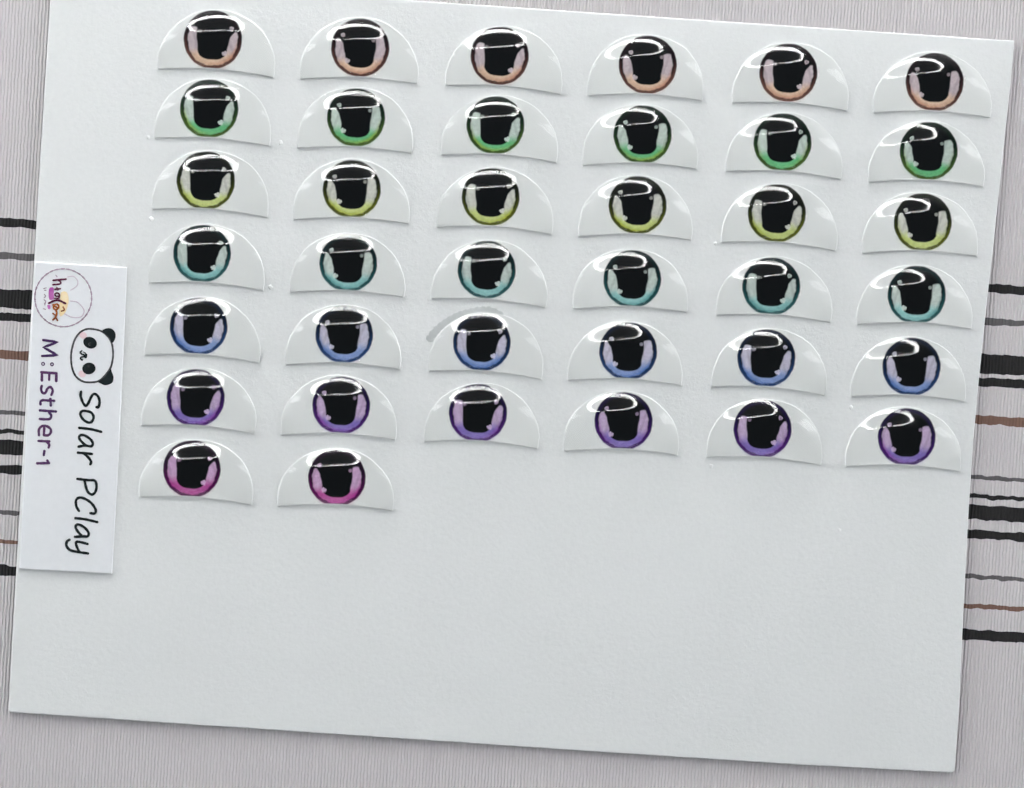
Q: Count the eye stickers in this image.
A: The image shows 38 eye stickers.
